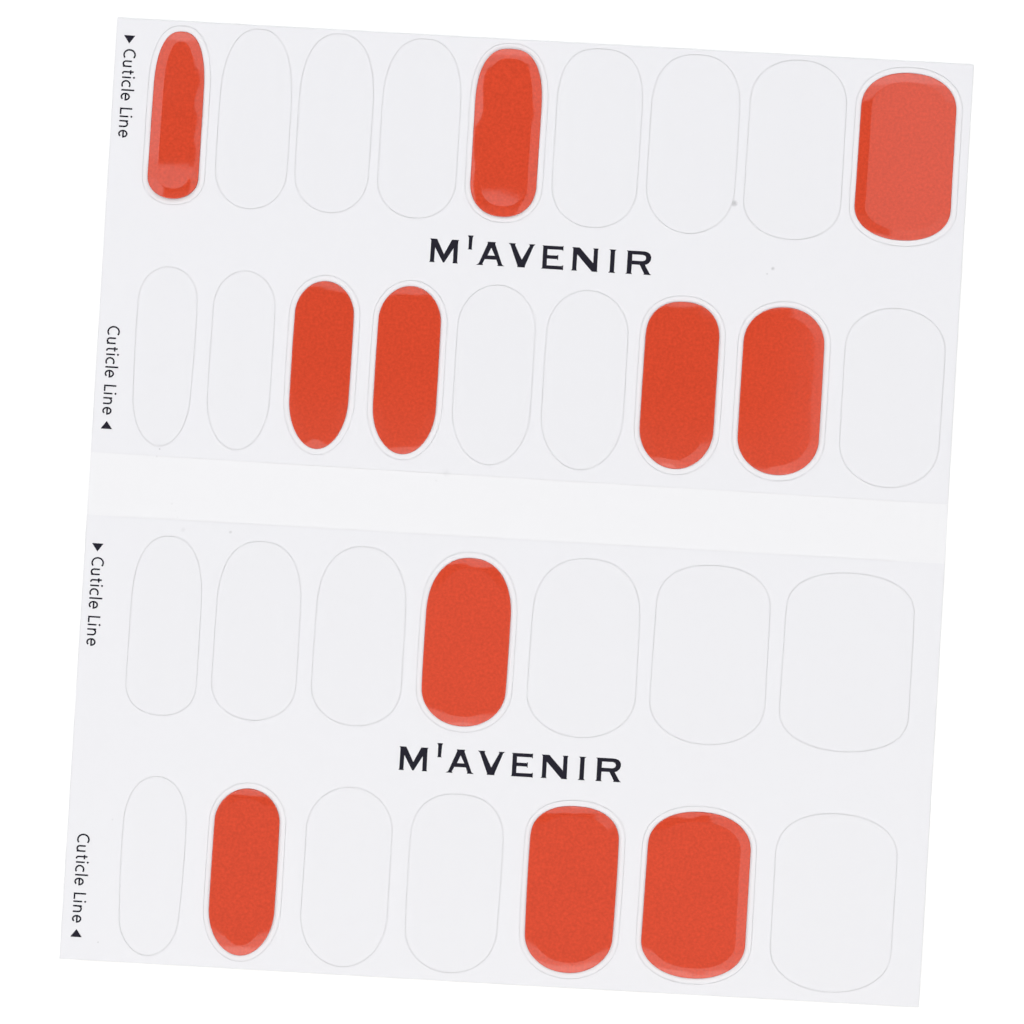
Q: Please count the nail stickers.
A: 11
